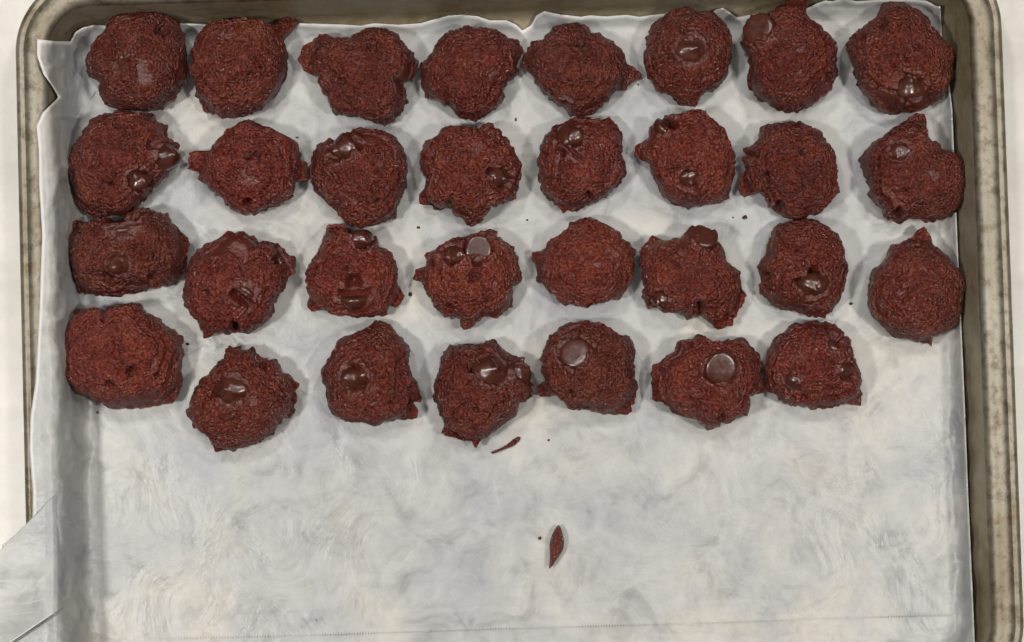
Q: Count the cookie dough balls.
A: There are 31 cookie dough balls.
